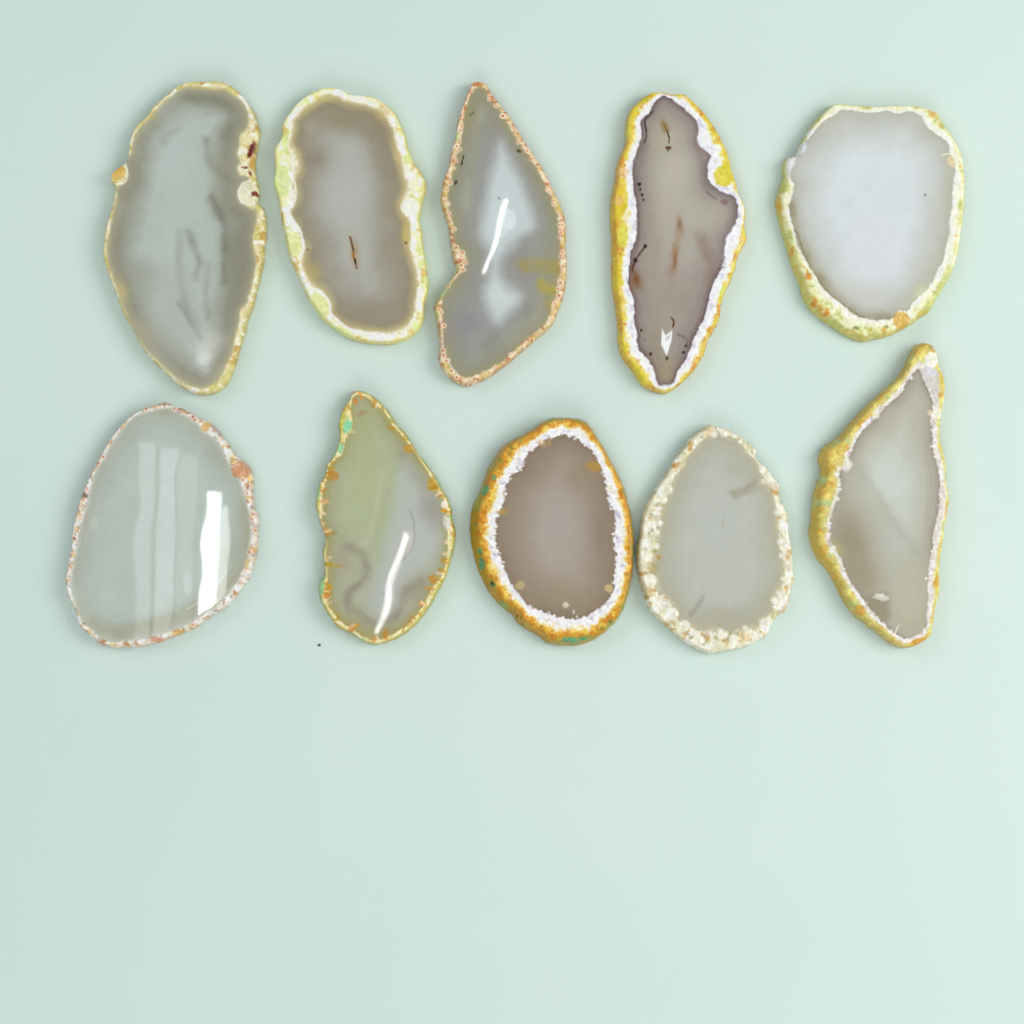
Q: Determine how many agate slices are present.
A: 10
